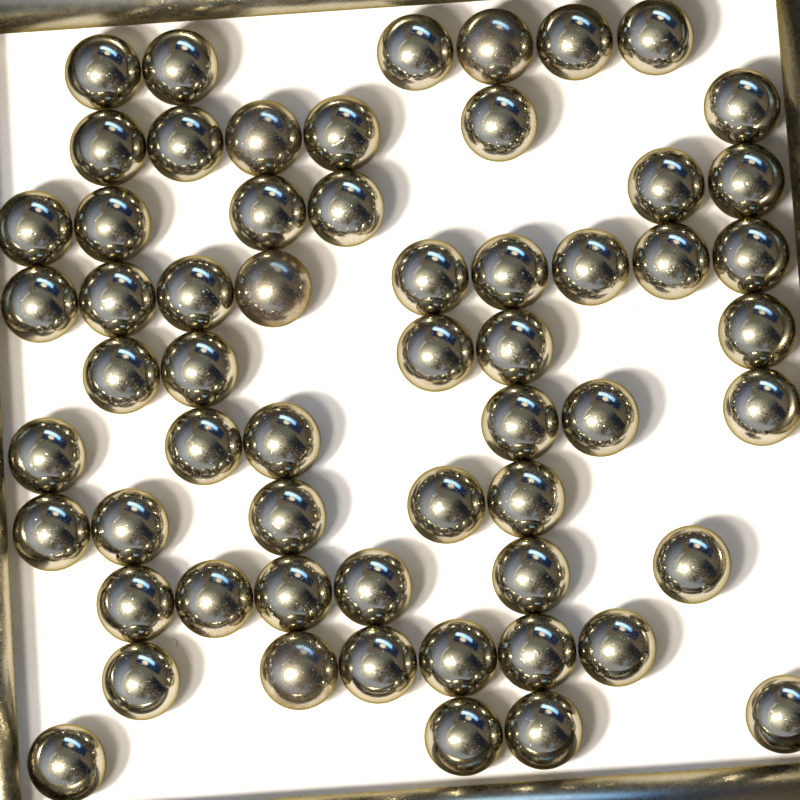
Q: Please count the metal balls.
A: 59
